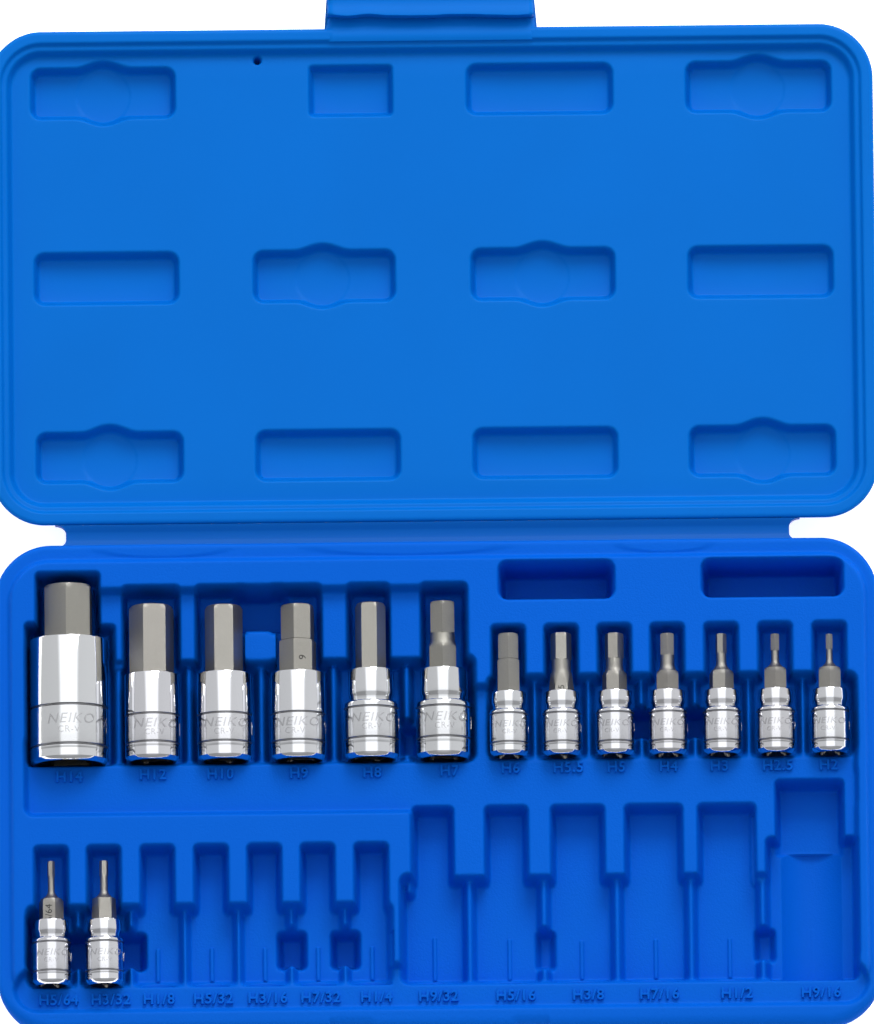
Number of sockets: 15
